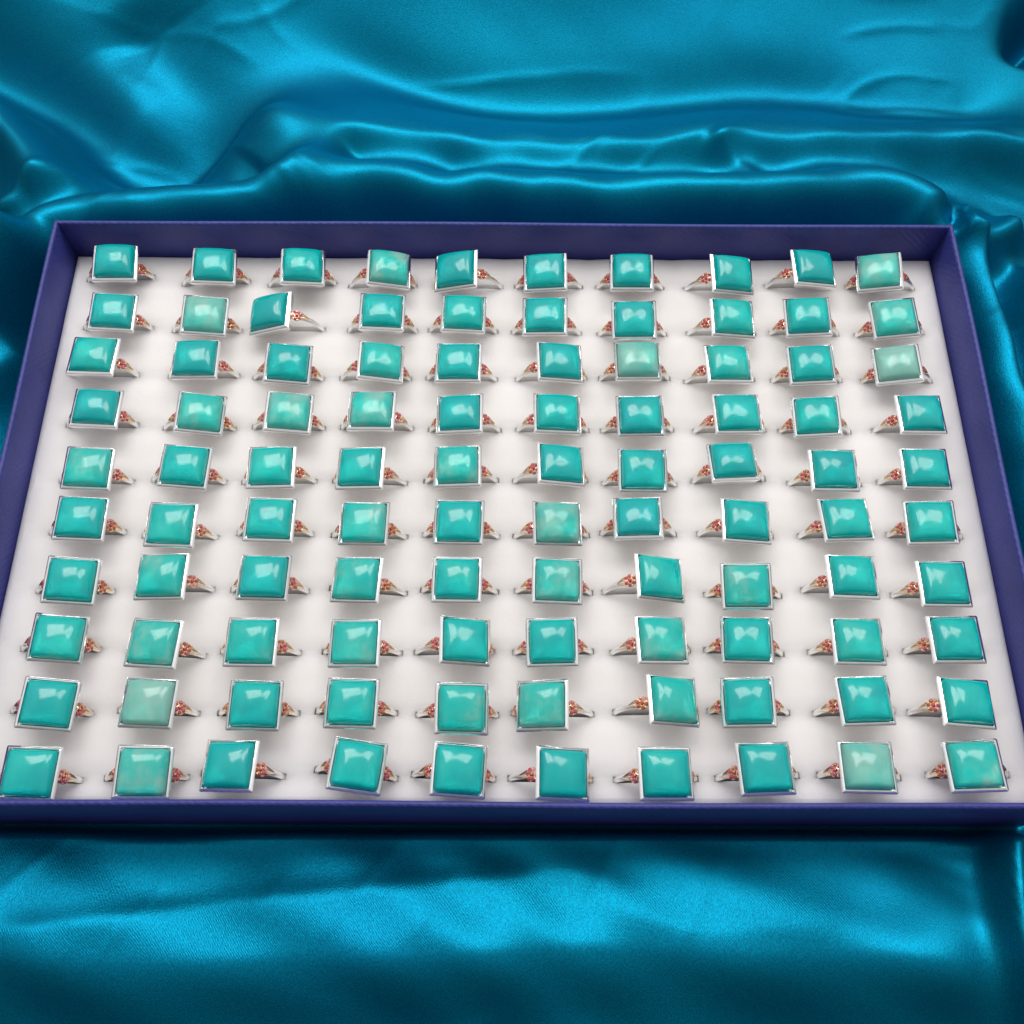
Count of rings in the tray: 100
